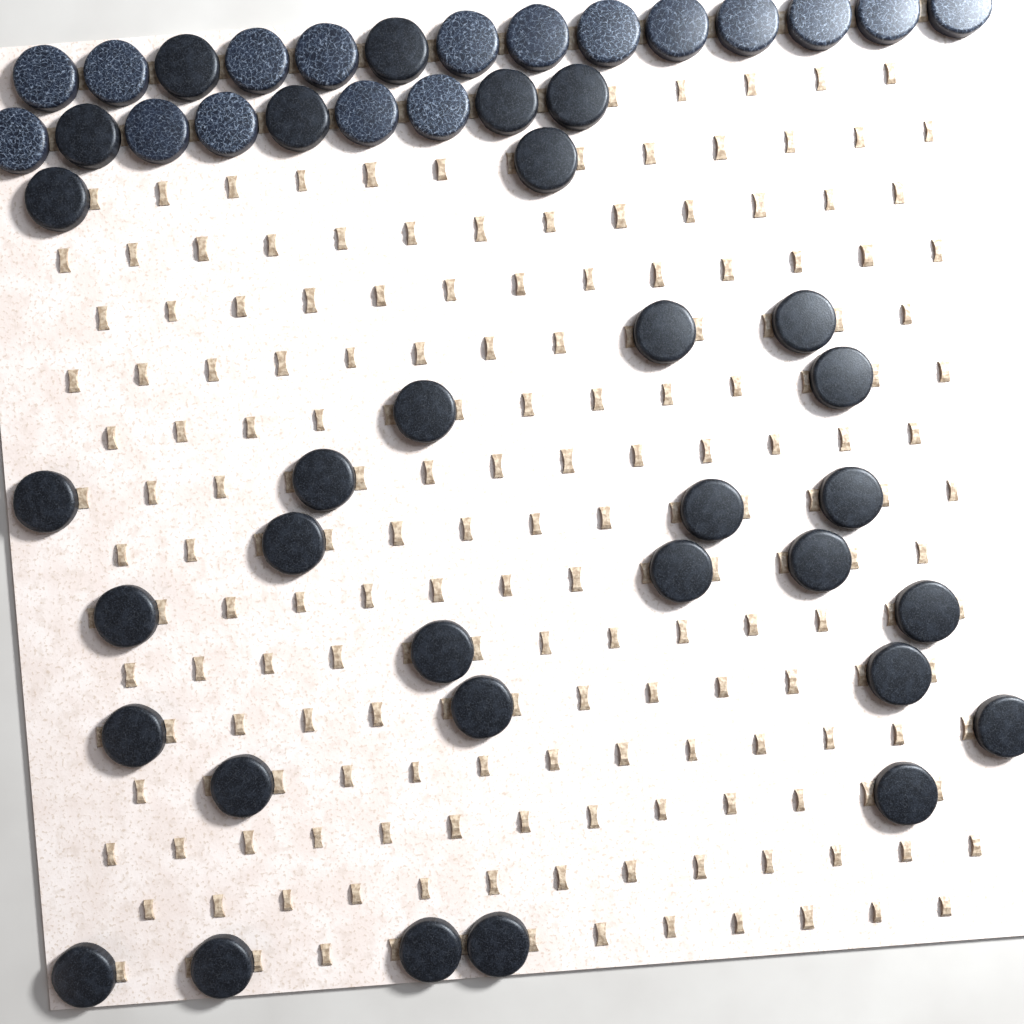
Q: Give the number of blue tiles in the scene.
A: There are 17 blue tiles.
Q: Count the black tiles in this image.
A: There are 32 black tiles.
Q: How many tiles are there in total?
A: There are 49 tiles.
